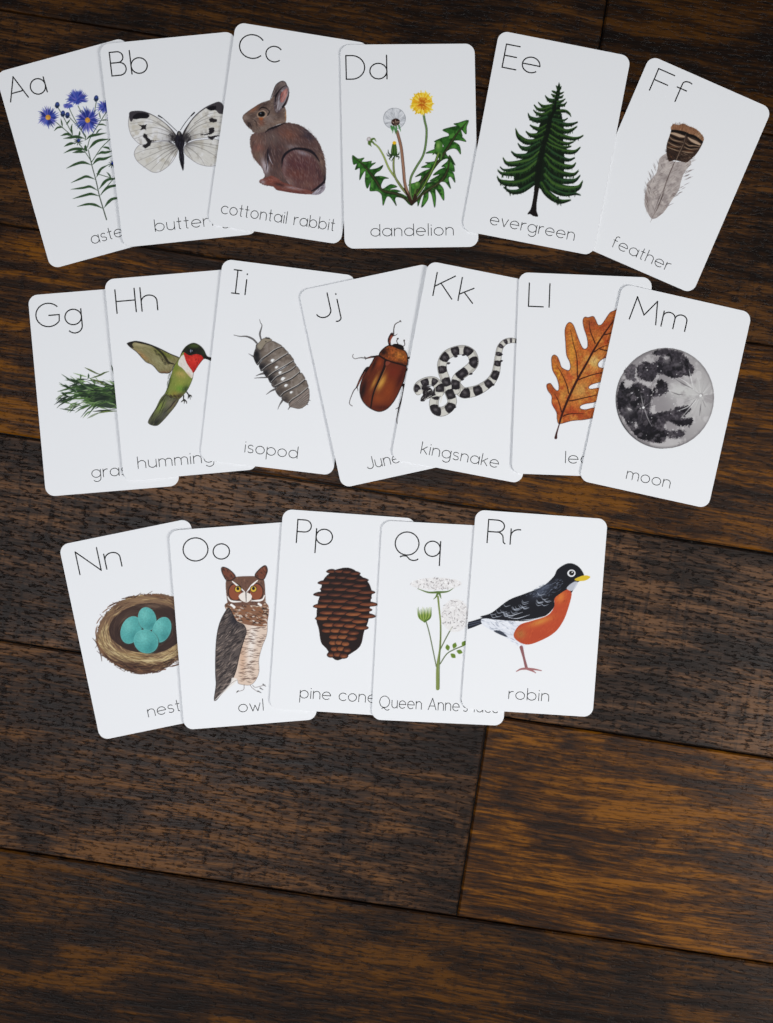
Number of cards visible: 18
